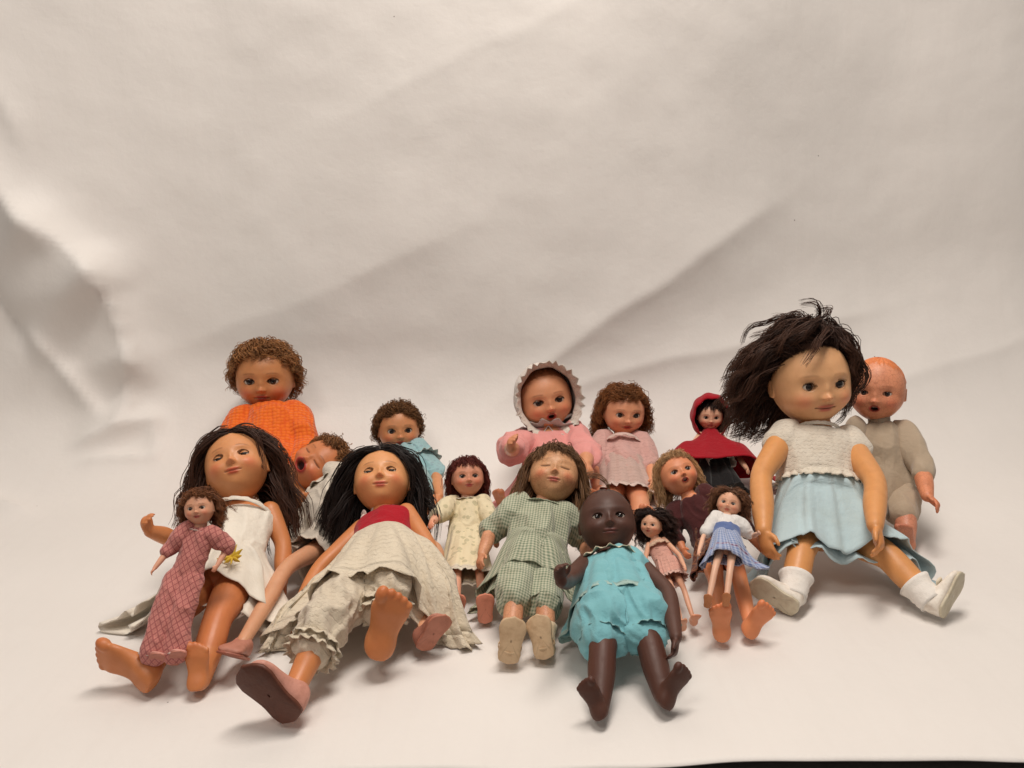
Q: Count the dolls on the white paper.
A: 17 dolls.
